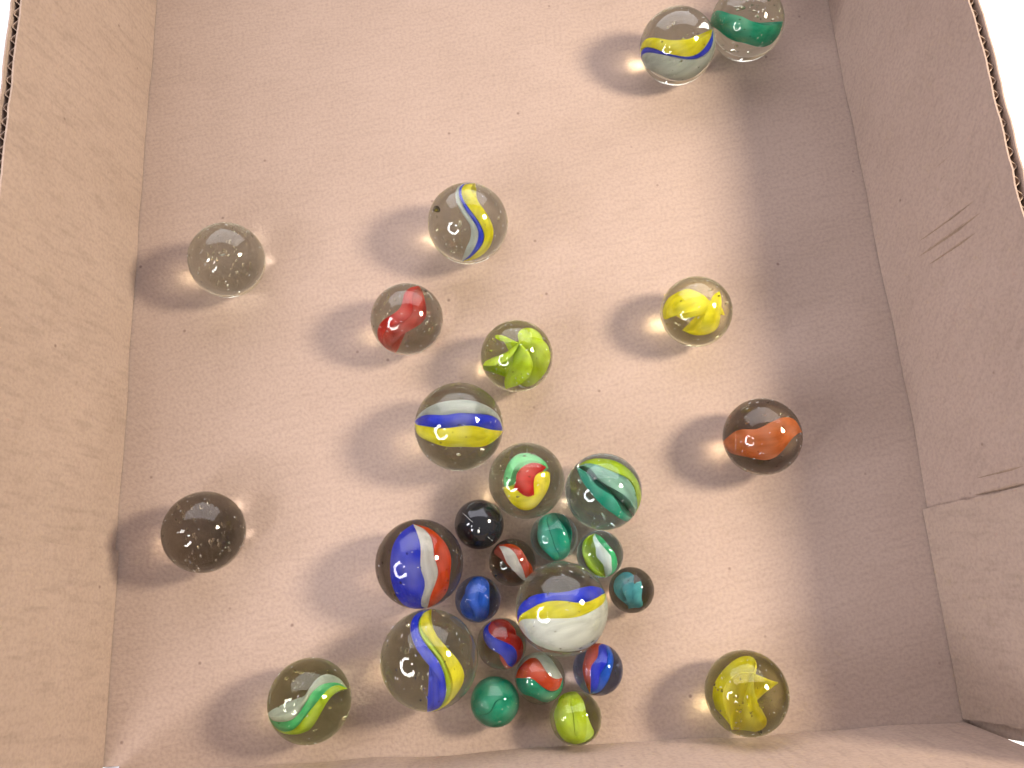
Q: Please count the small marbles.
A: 11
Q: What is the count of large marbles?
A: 17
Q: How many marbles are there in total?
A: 28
